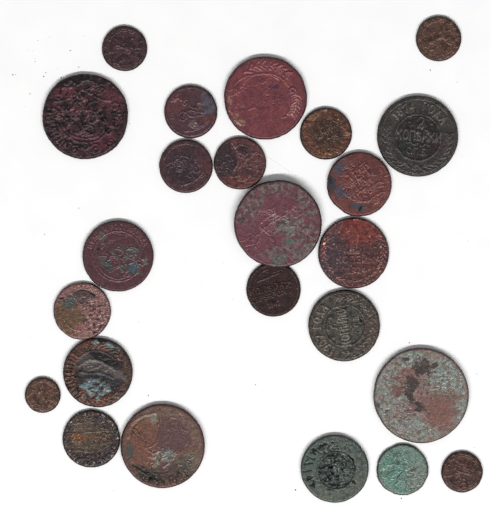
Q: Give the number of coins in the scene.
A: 24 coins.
